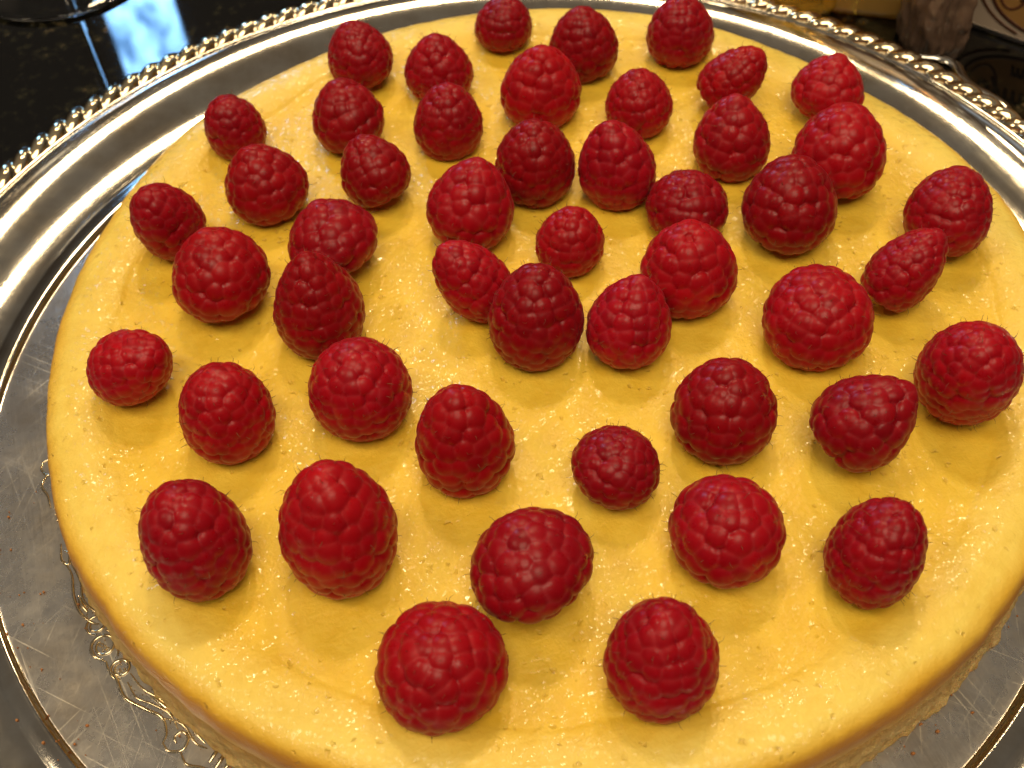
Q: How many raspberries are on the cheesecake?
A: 48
